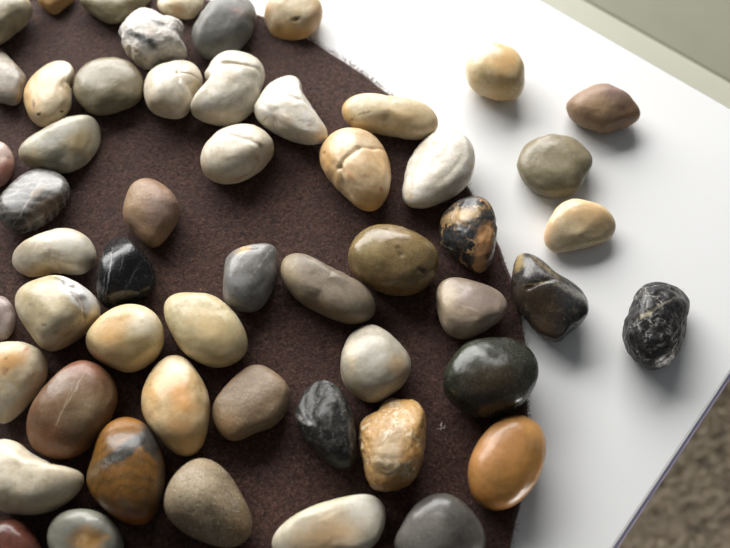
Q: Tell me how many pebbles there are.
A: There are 54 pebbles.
